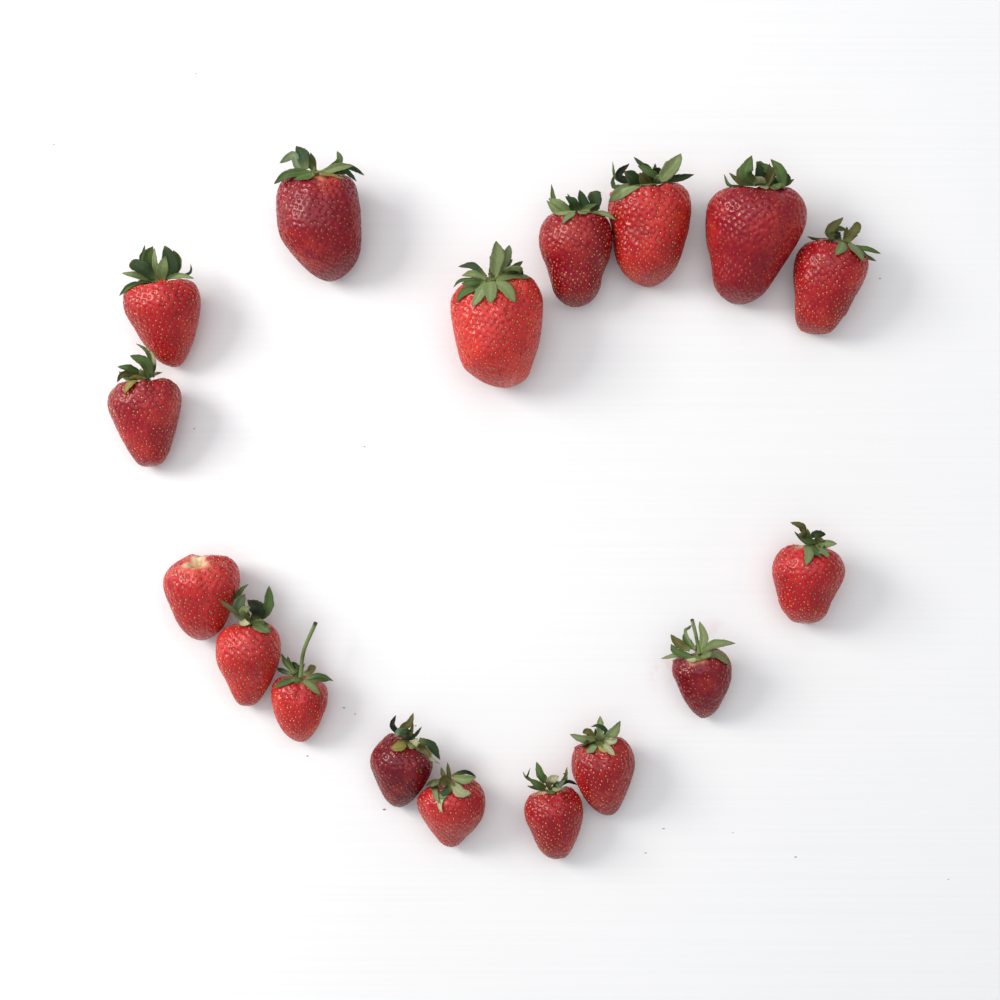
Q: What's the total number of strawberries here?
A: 17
